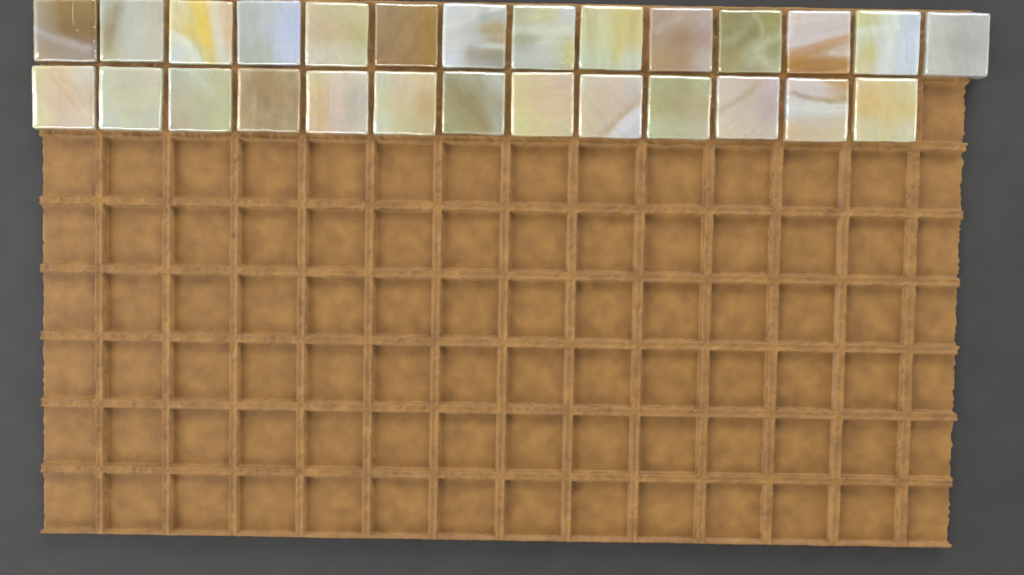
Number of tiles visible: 27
